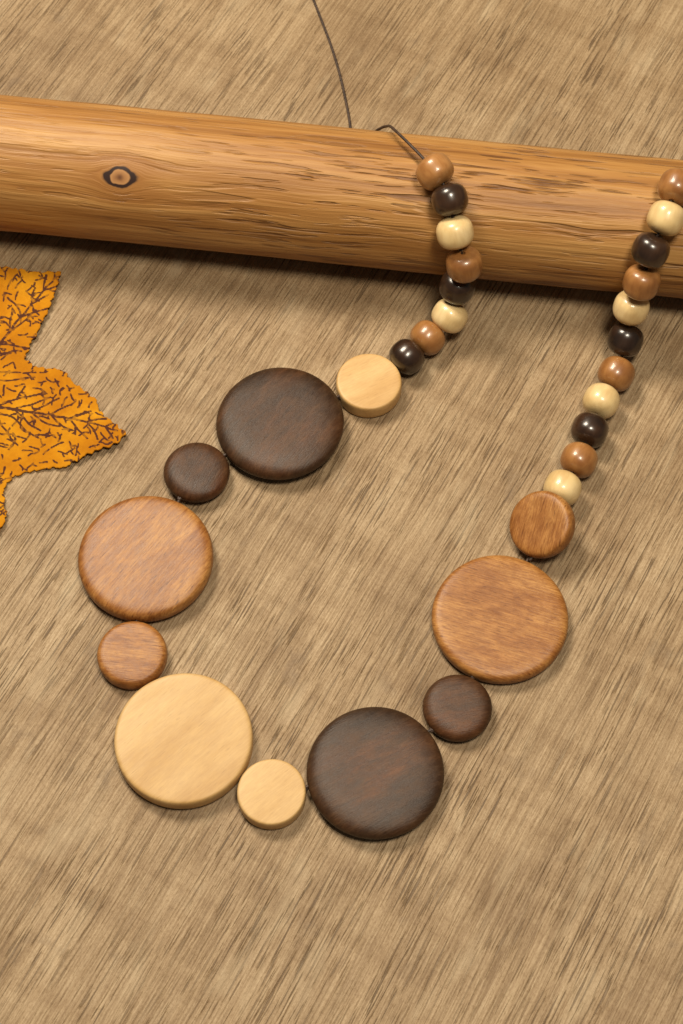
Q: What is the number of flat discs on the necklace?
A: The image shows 11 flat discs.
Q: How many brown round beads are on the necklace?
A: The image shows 7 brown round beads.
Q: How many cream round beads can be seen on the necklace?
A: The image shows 6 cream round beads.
